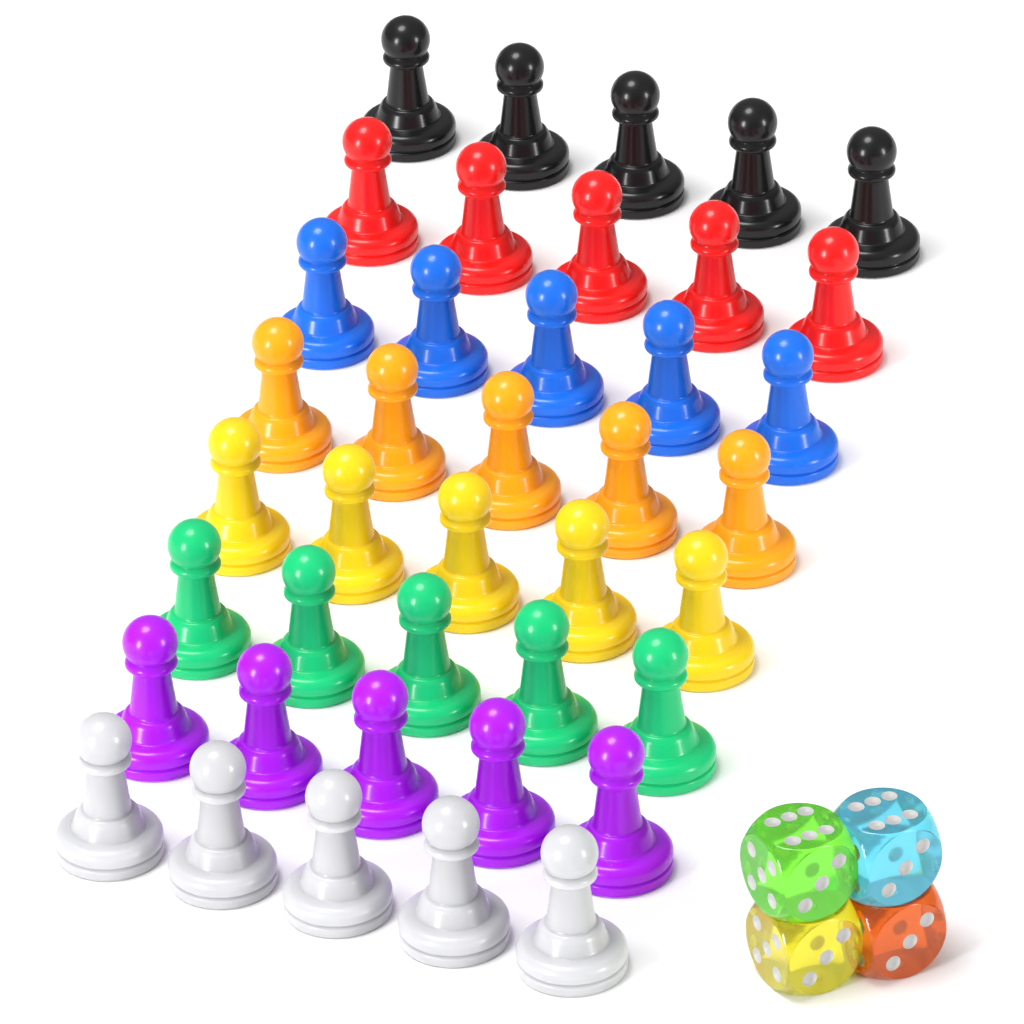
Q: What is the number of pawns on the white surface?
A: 40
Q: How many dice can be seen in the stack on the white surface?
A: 4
